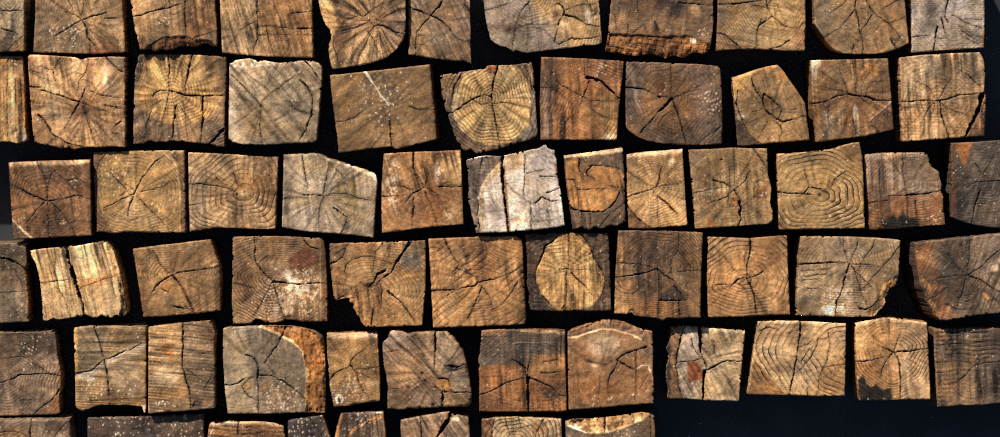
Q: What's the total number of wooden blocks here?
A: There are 65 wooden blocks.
